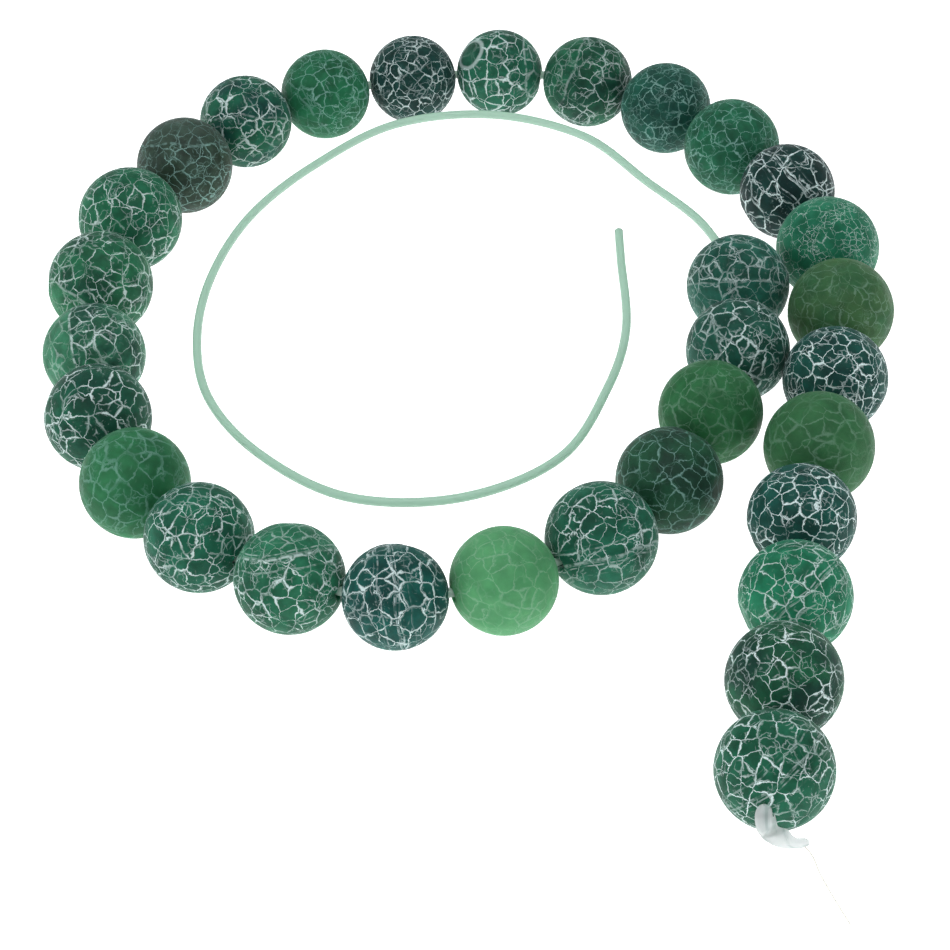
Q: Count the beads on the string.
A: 31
